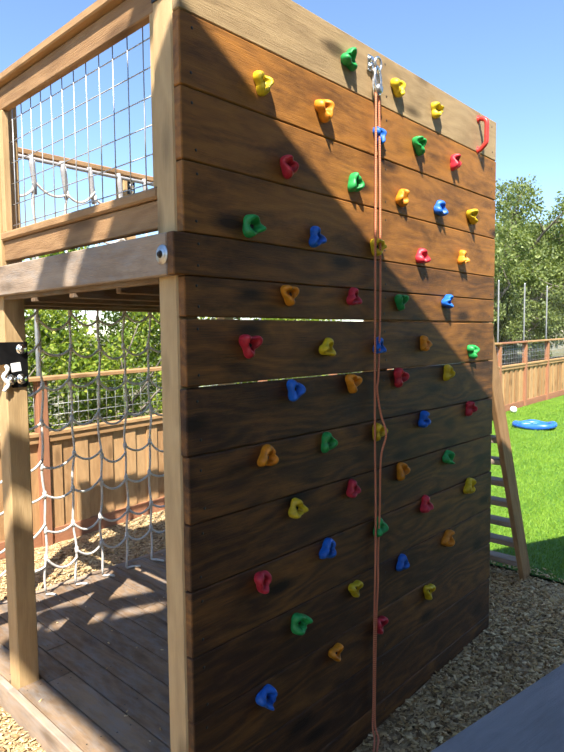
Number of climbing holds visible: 53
